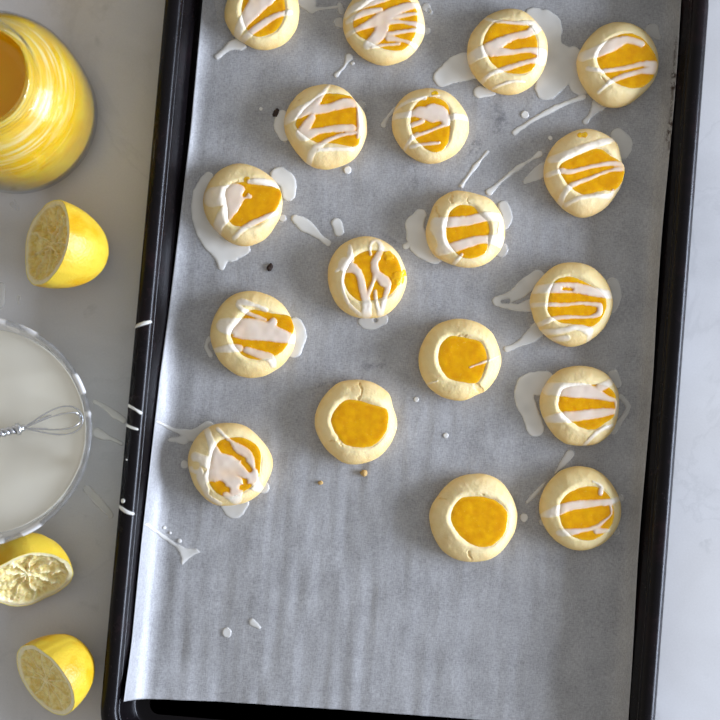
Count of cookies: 18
